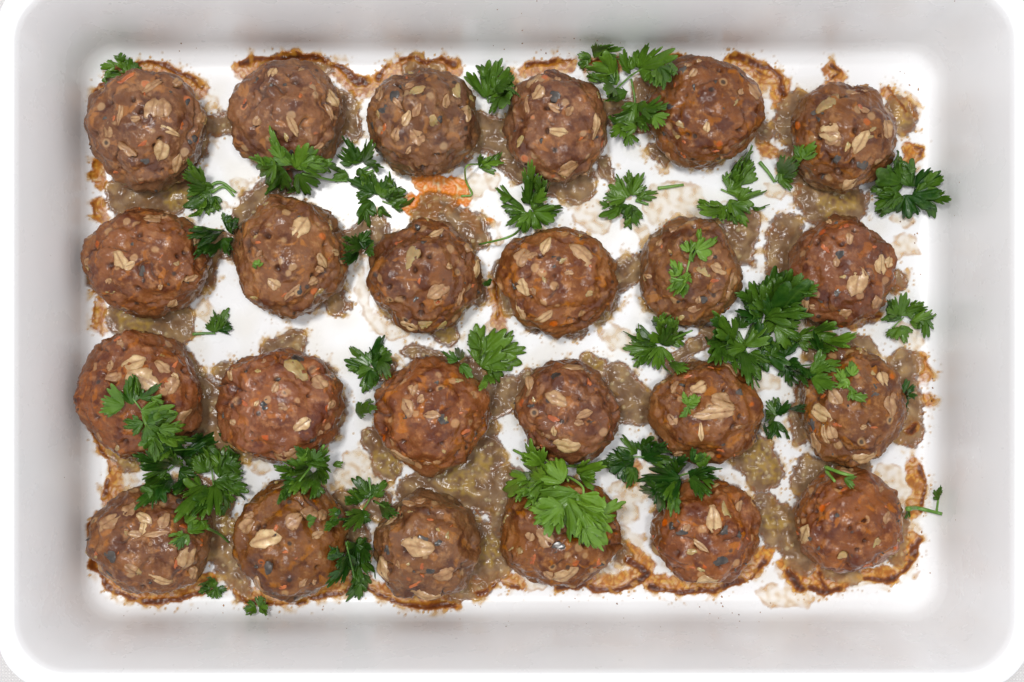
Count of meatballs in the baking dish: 24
